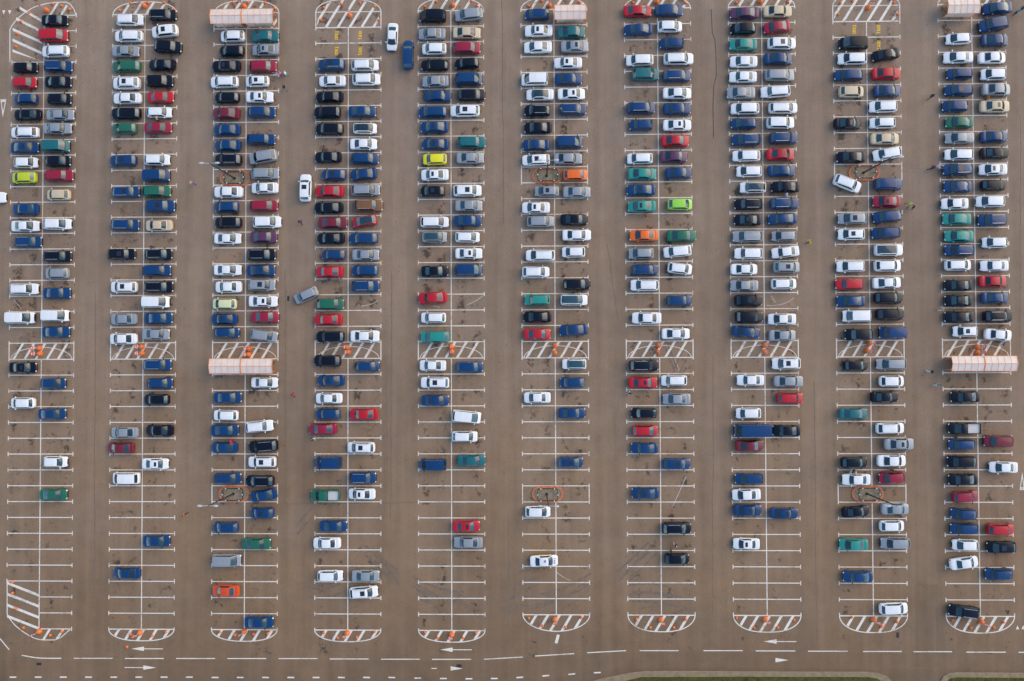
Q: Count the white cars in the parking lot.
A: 146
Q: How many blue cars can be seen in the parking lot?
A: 121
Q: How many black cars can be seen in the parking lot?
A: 79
